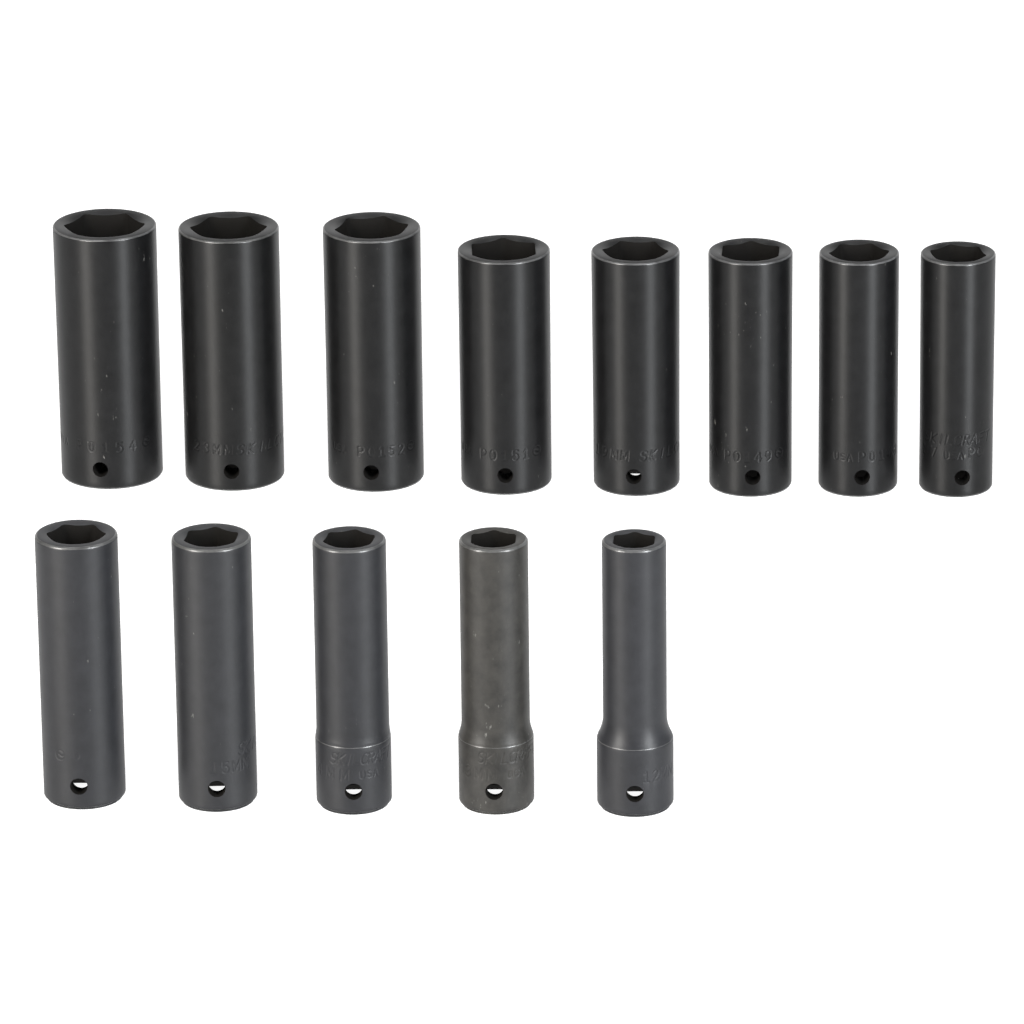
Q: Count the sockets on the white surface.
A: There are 13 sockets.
